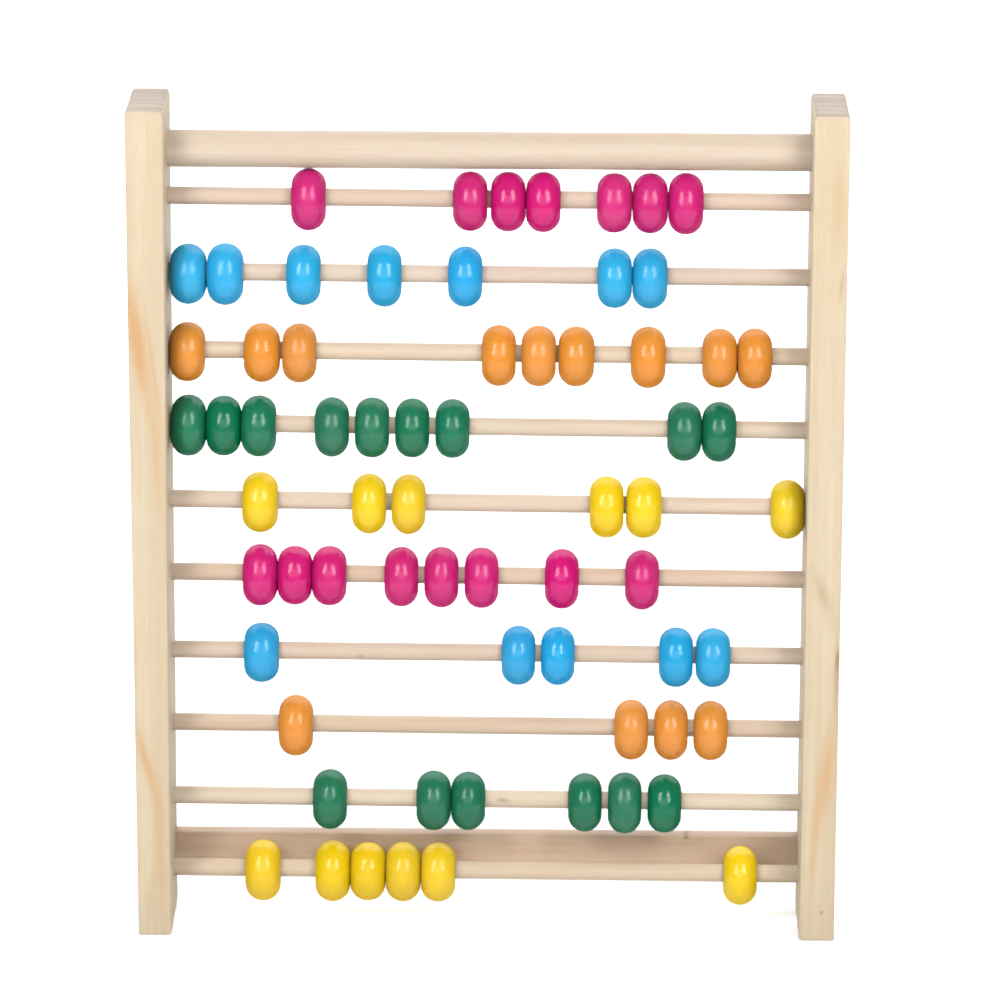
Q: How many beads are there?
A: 67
